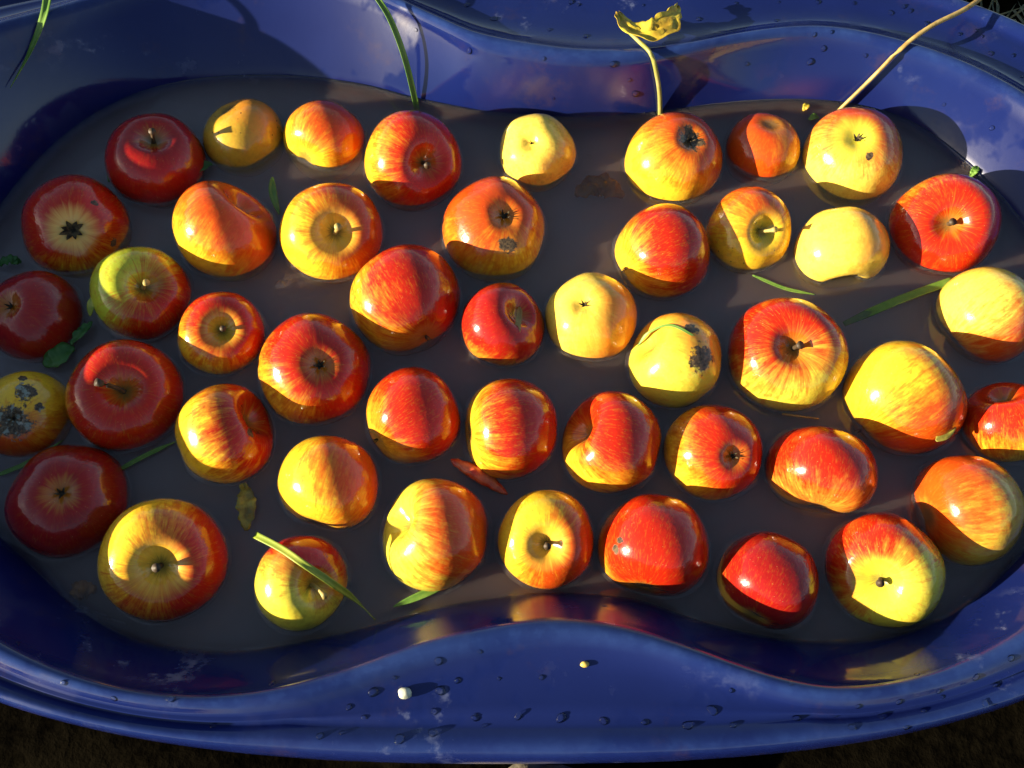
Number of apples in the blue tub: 46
